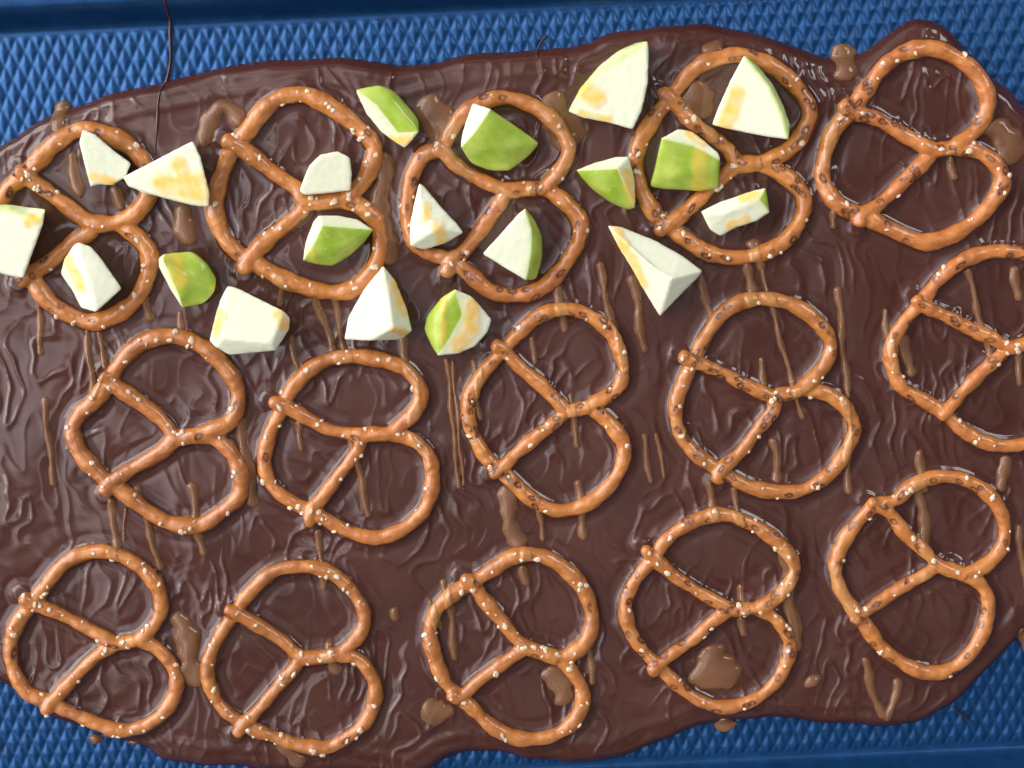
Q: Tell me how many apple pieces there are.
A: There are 20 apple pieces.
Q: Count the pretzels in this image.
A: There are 15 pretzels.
